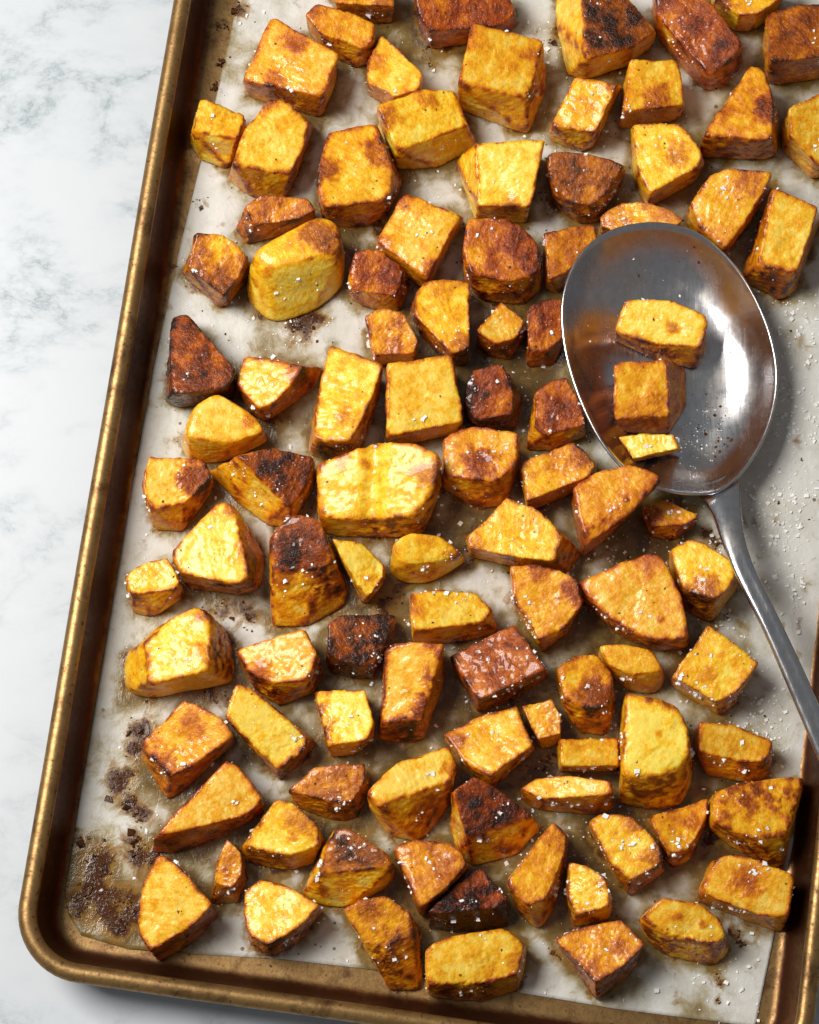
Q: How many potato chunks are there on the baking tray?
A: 100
